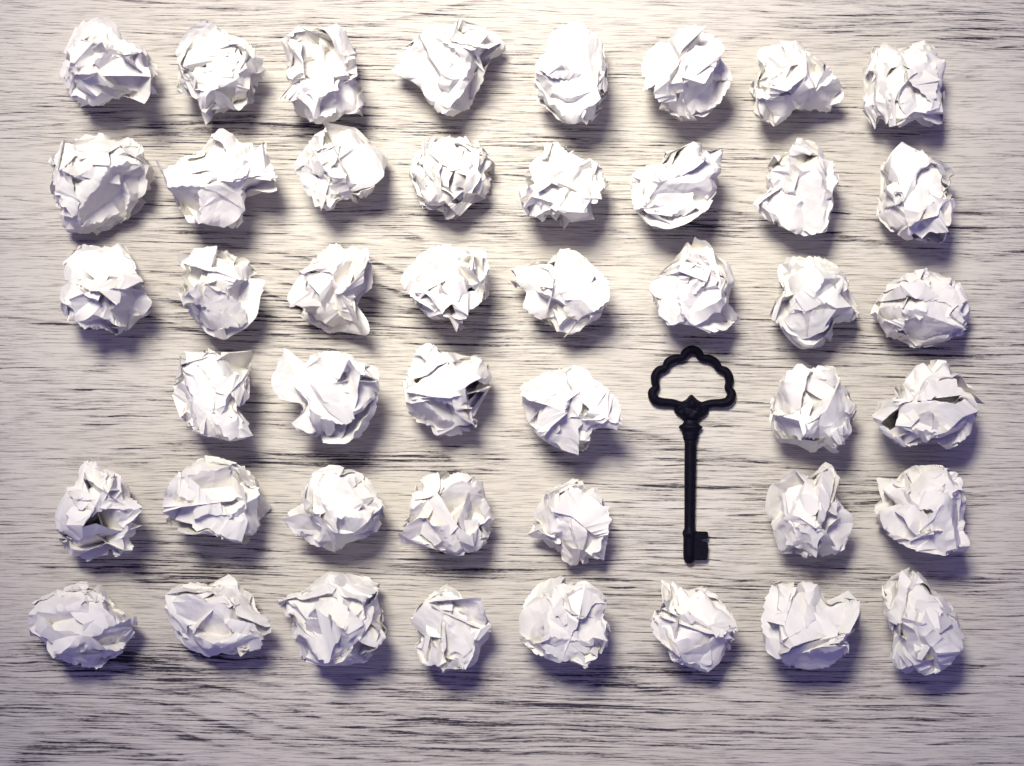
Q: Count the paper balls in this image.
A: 45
